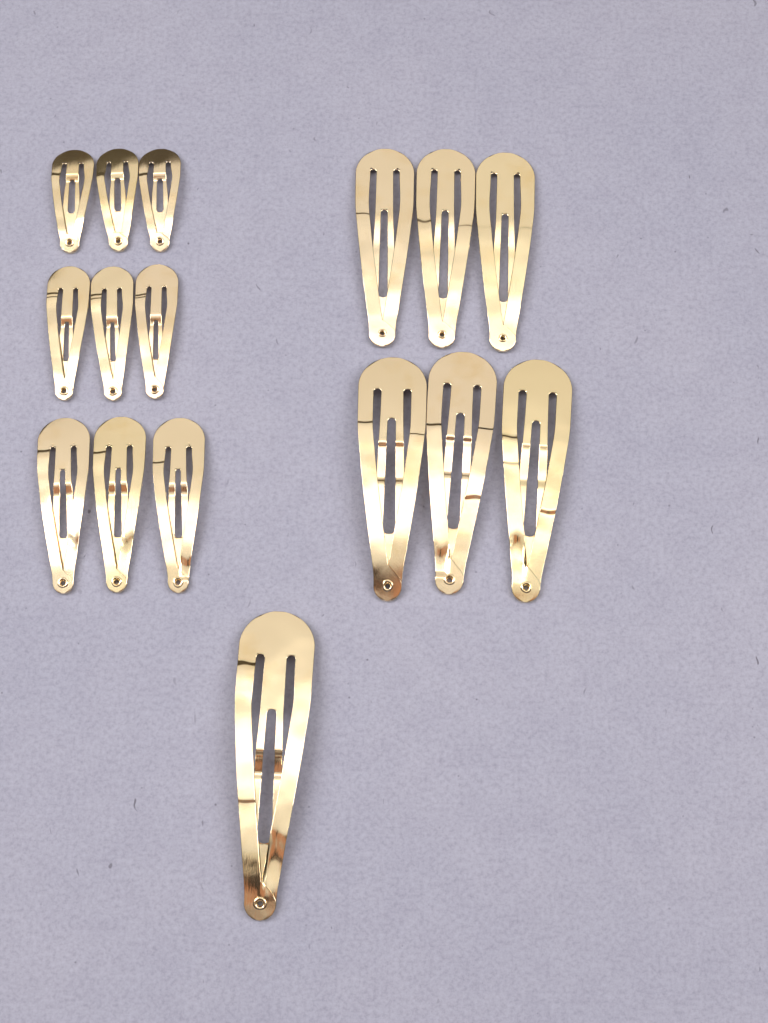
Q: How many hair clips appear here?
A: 16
